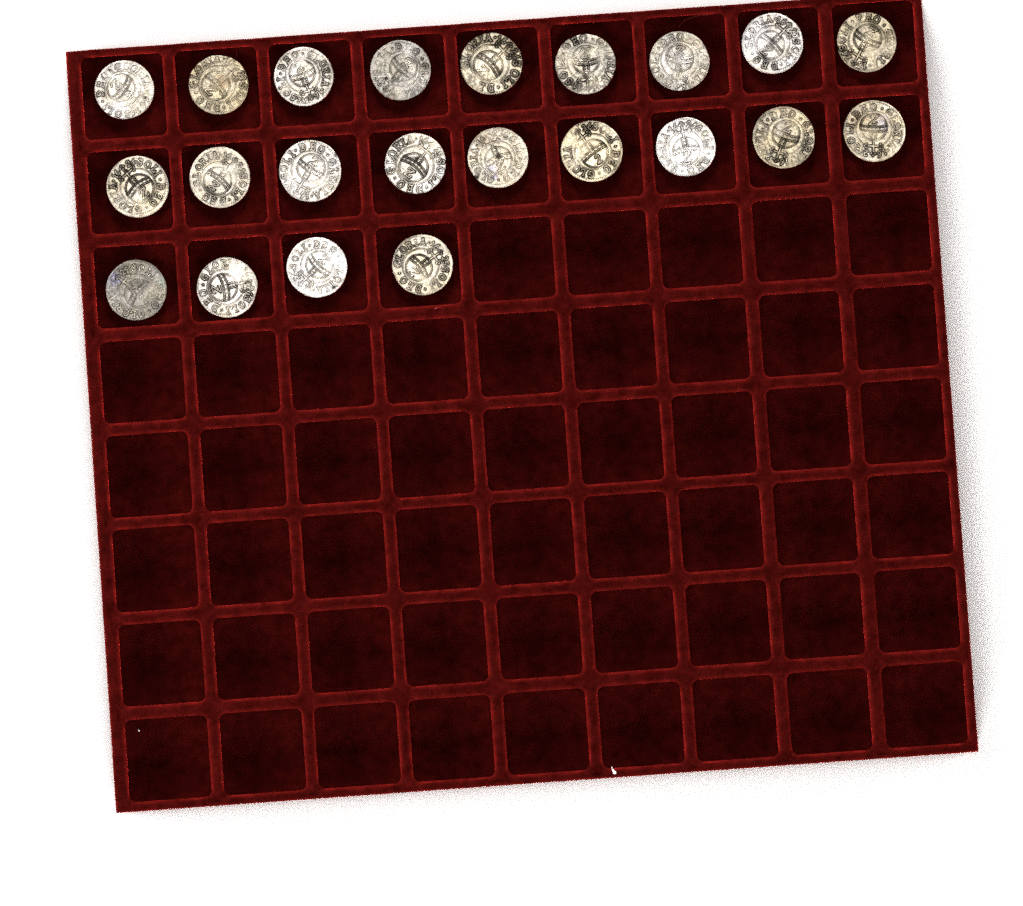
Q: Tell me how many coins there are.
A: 22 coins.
